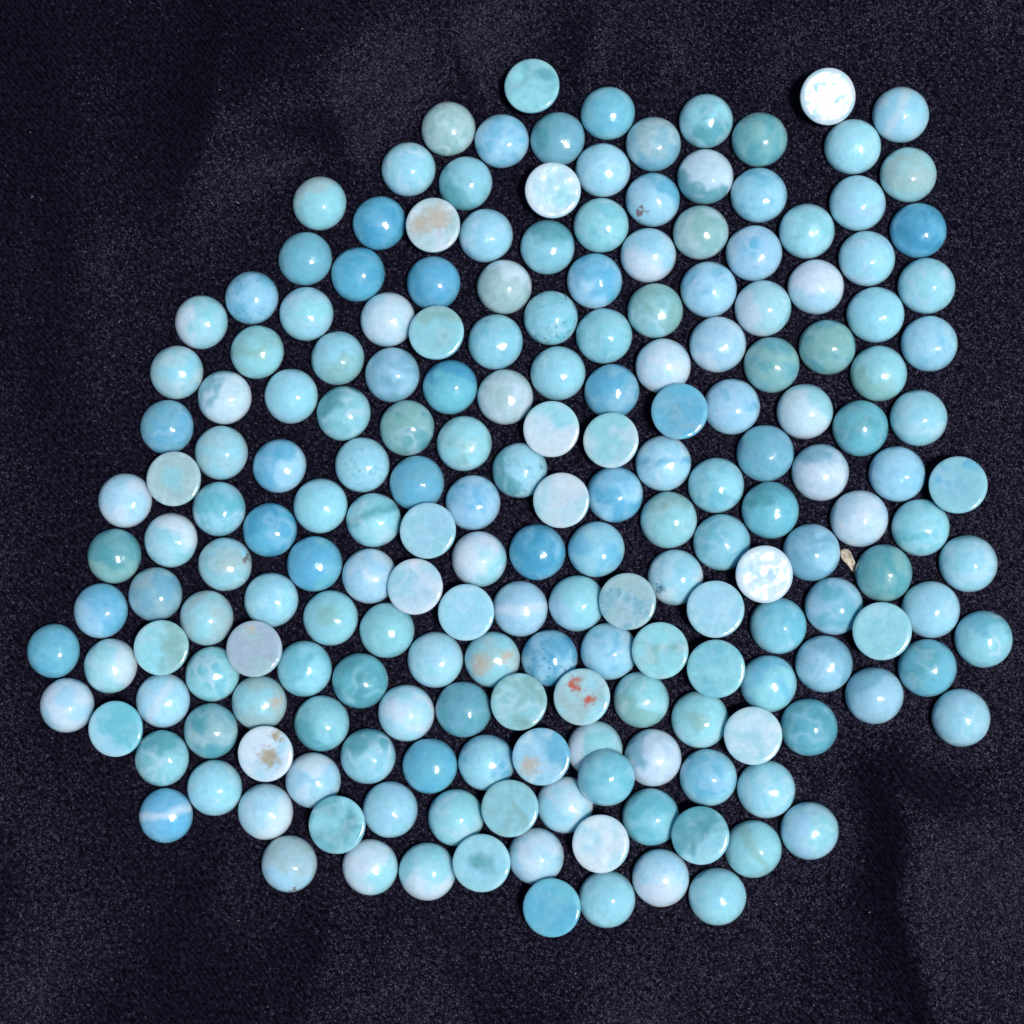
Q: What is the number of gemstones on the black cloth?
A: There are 200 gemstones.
